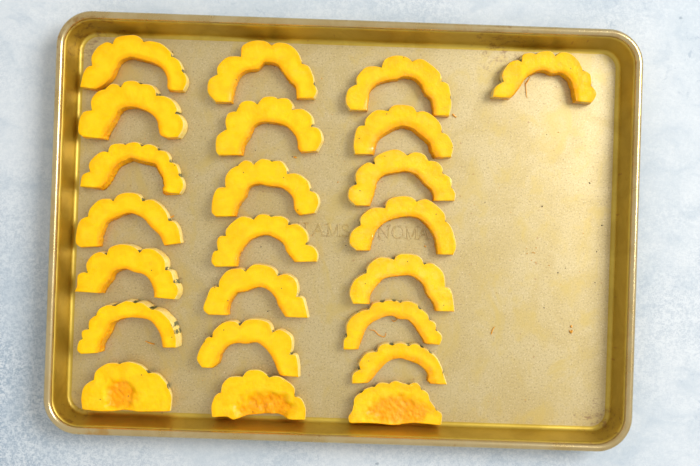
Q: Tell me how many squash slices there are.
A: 23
